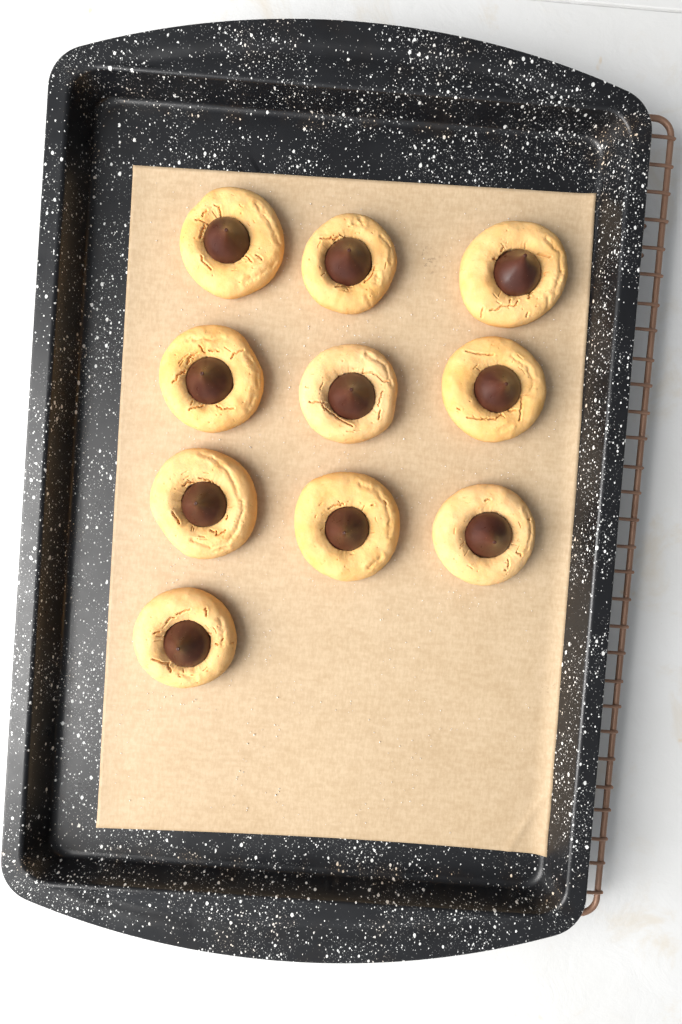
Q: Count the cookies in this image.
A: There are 10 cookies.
